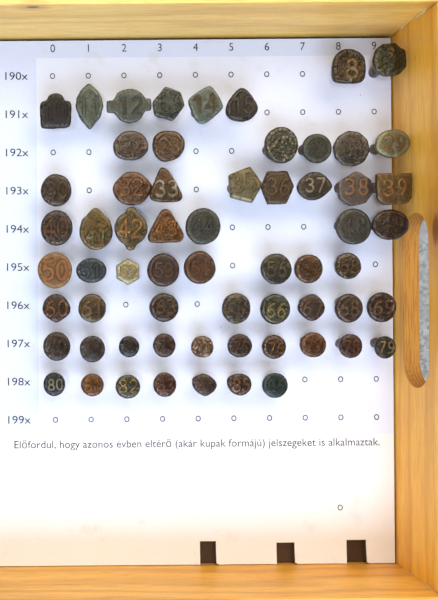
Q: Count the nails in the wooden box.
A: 62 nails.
